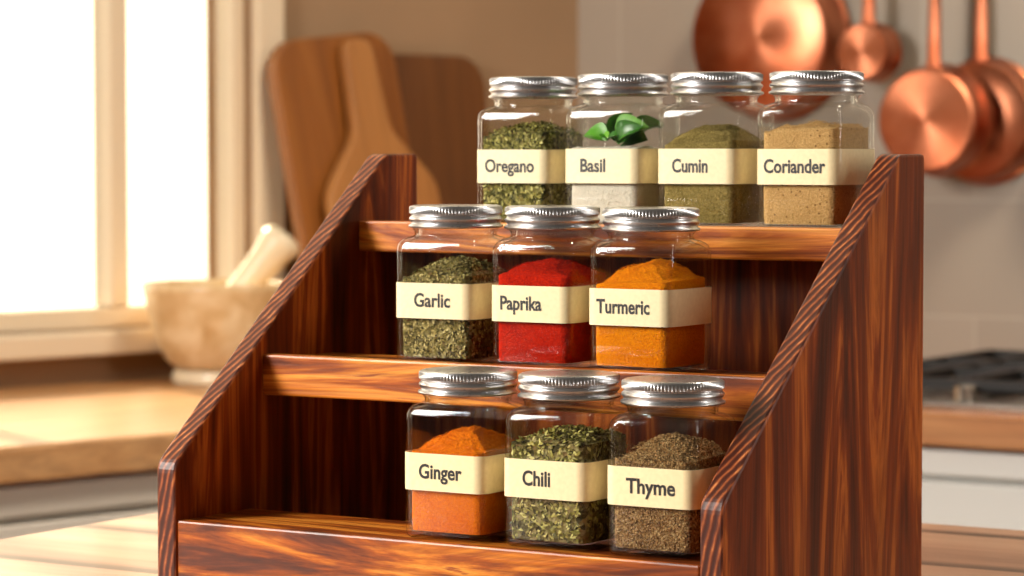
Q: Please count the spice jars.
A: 10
